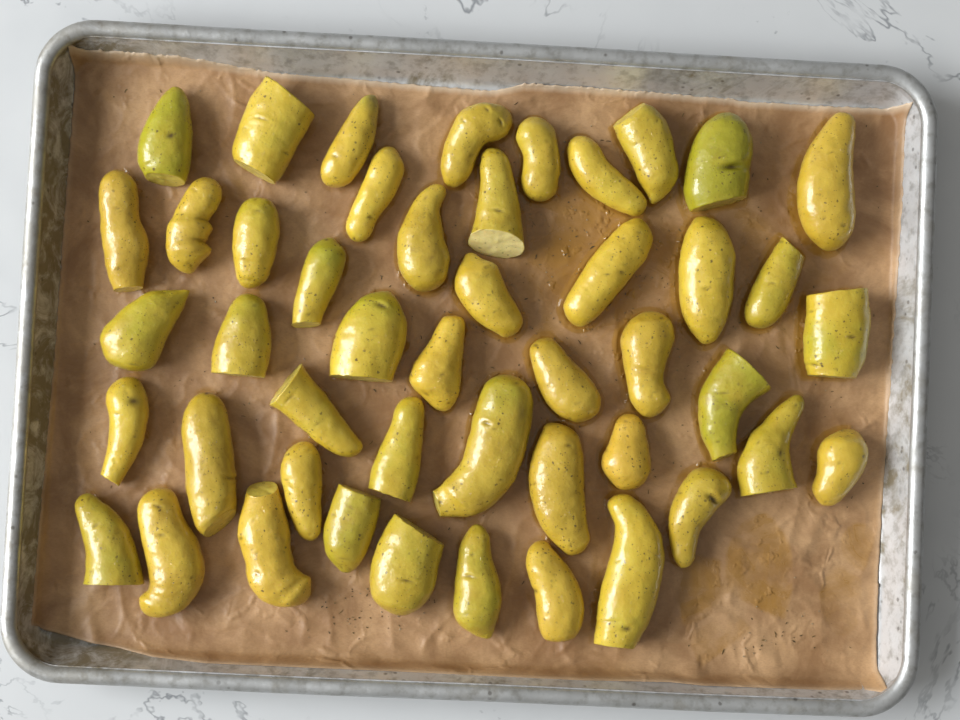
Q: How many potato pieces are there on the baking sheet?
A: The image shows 47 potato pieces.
